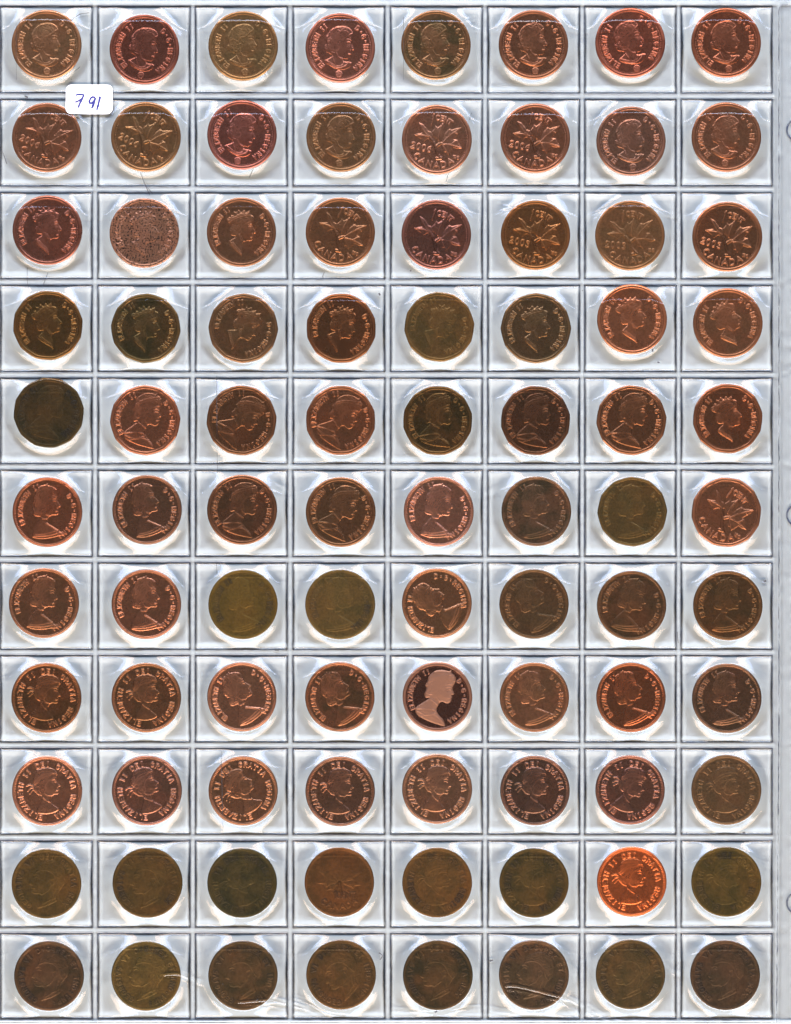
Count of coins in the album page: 88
